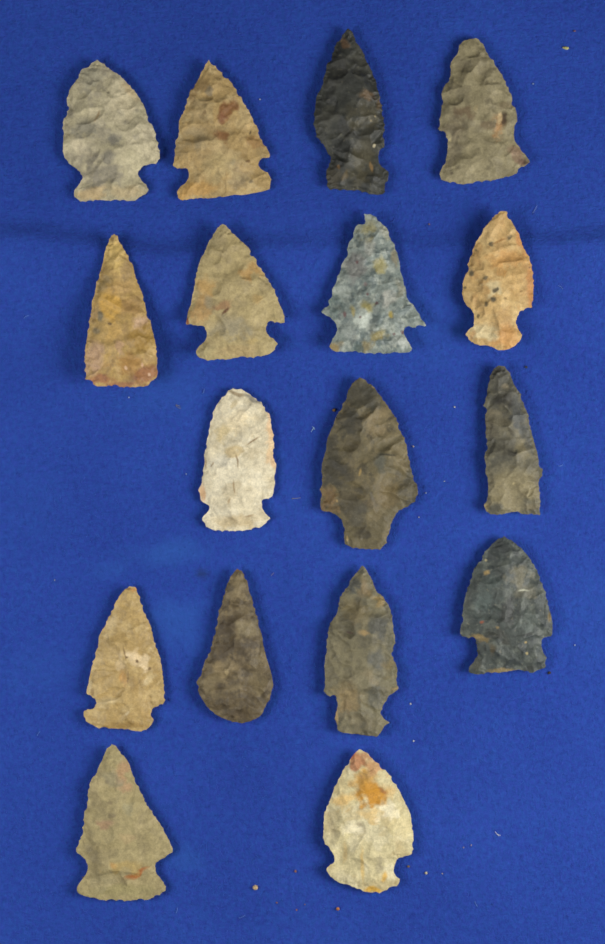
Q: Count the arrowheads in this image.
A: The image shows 17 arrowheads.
